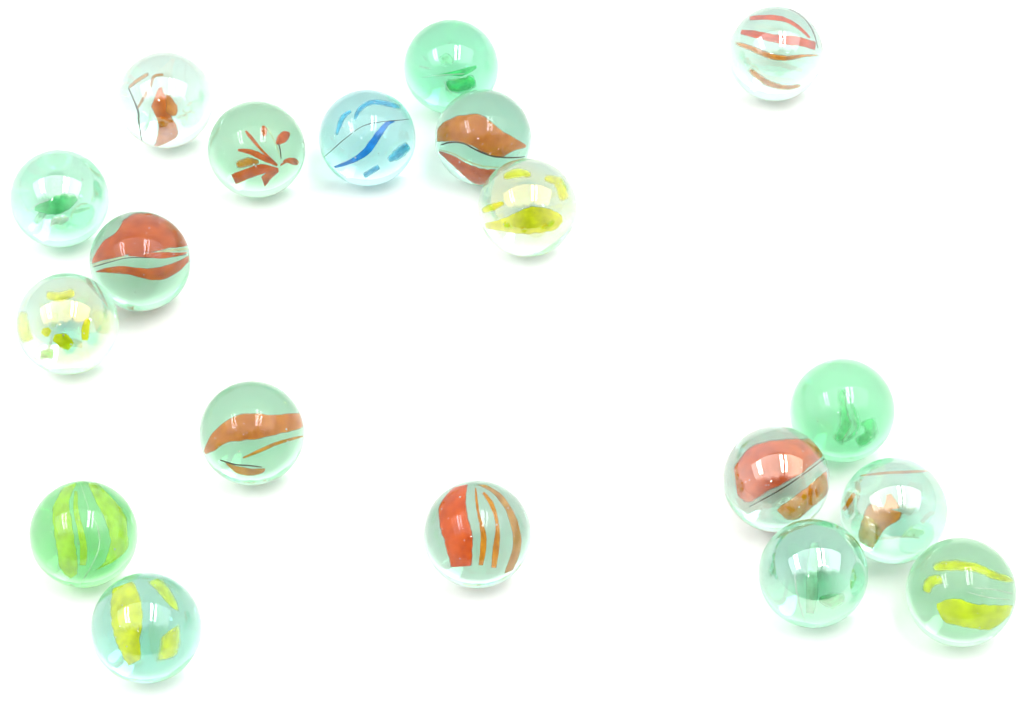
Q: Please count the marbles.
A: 19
